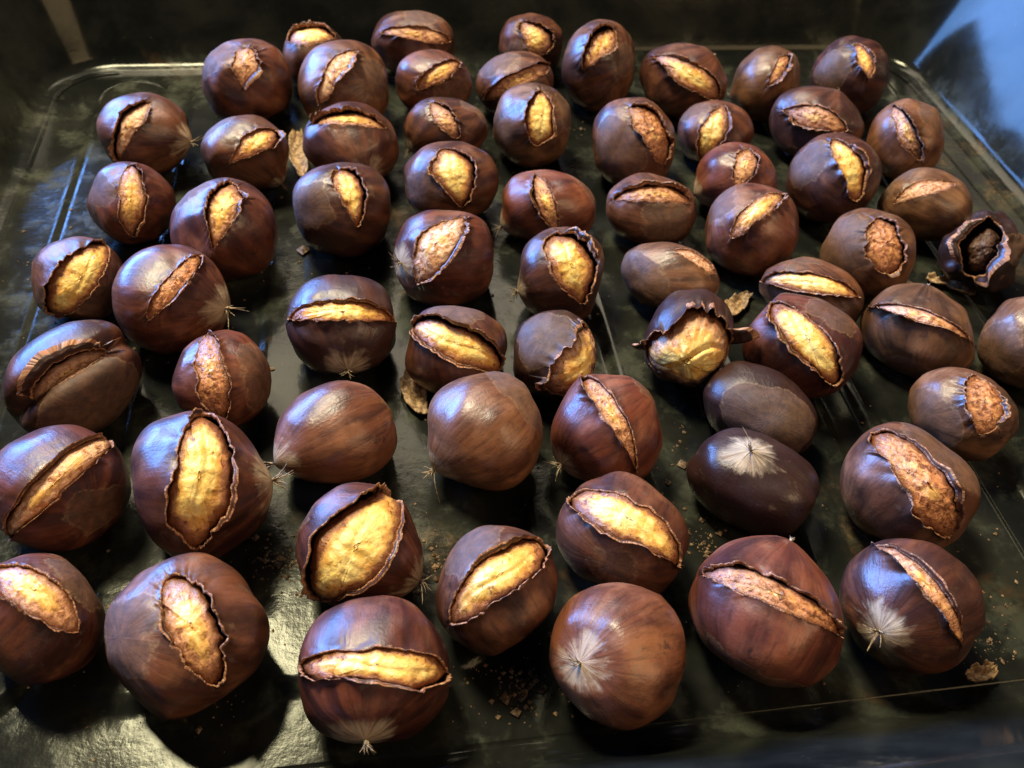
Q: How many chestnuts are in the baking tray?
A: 65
